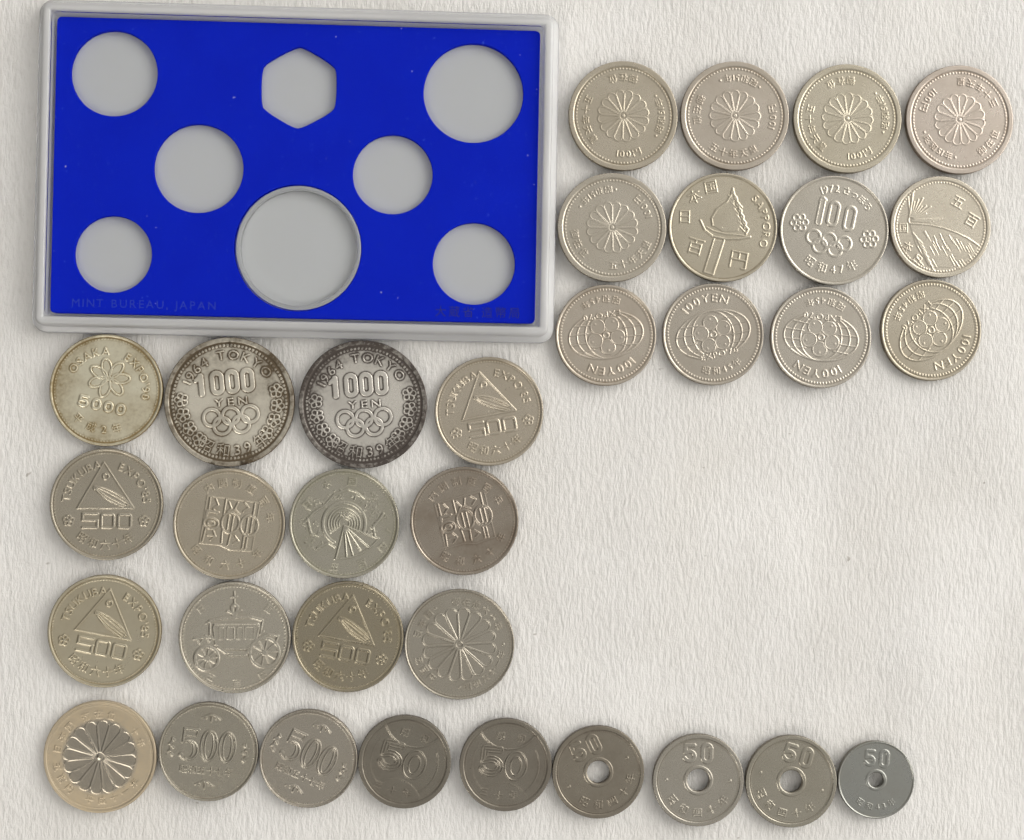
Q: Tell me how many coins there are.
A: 33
